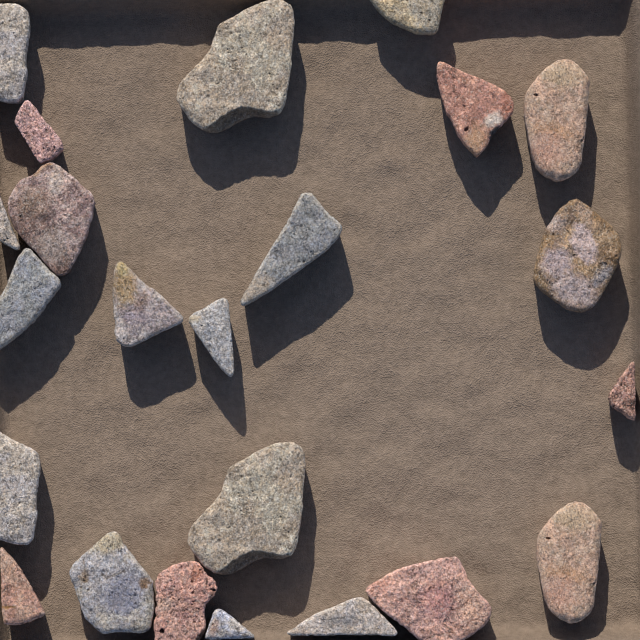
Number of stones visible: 23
